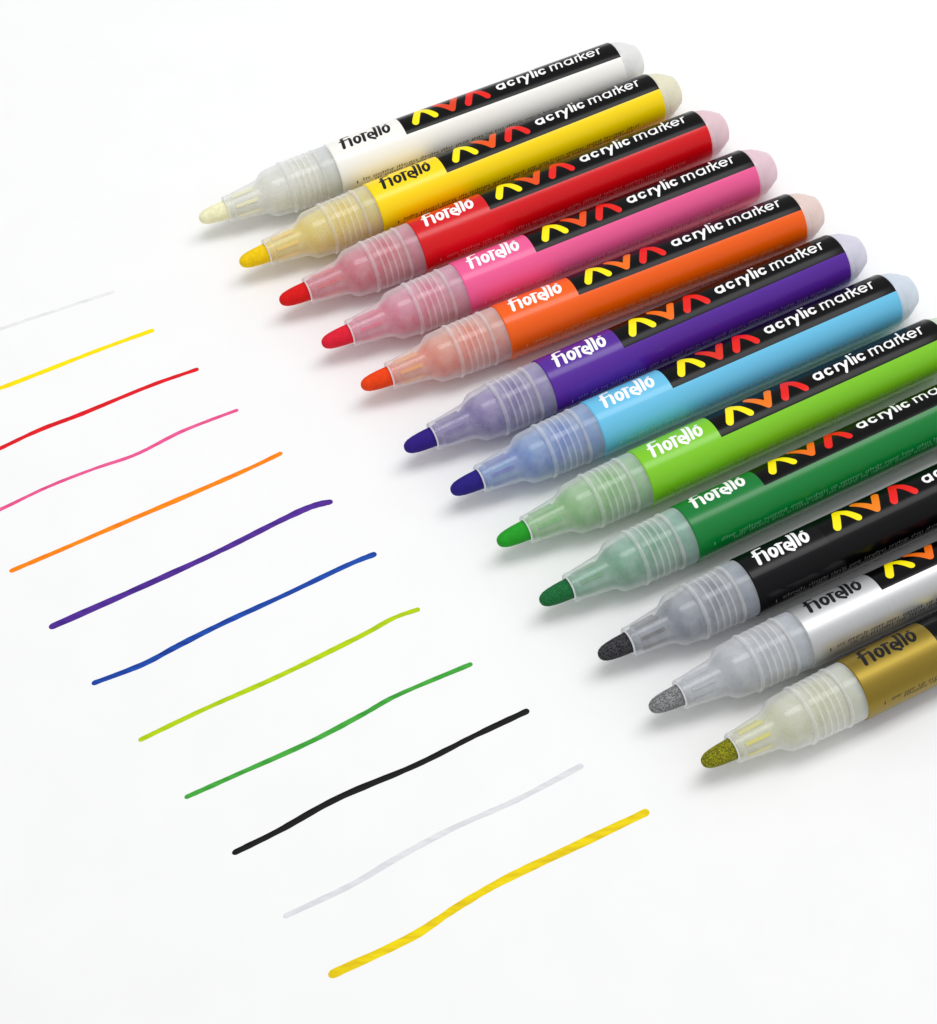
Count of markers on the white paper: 12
